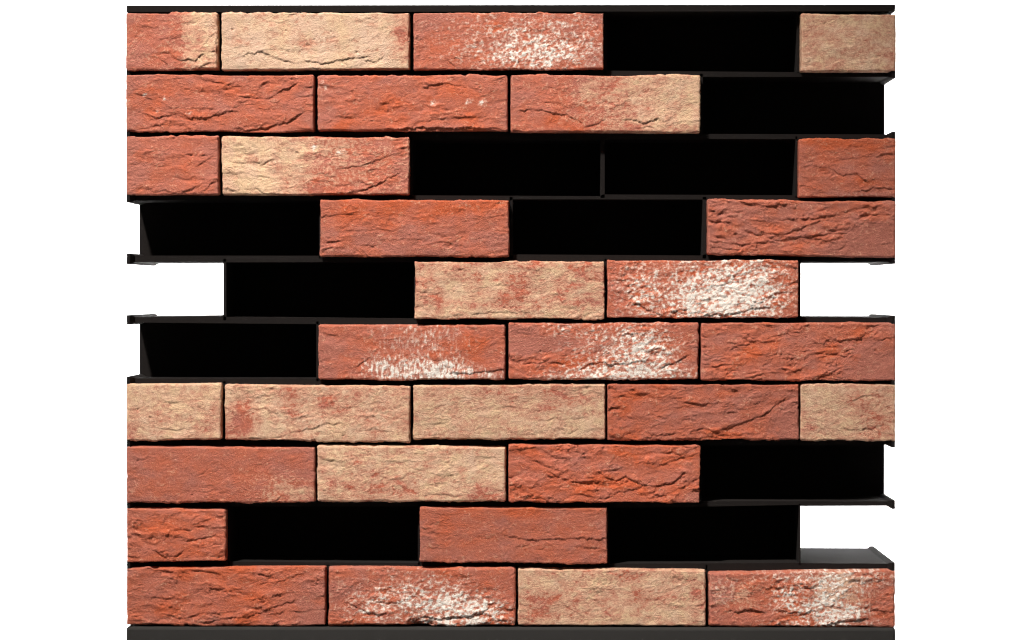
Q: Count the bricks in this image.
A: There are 31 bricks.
